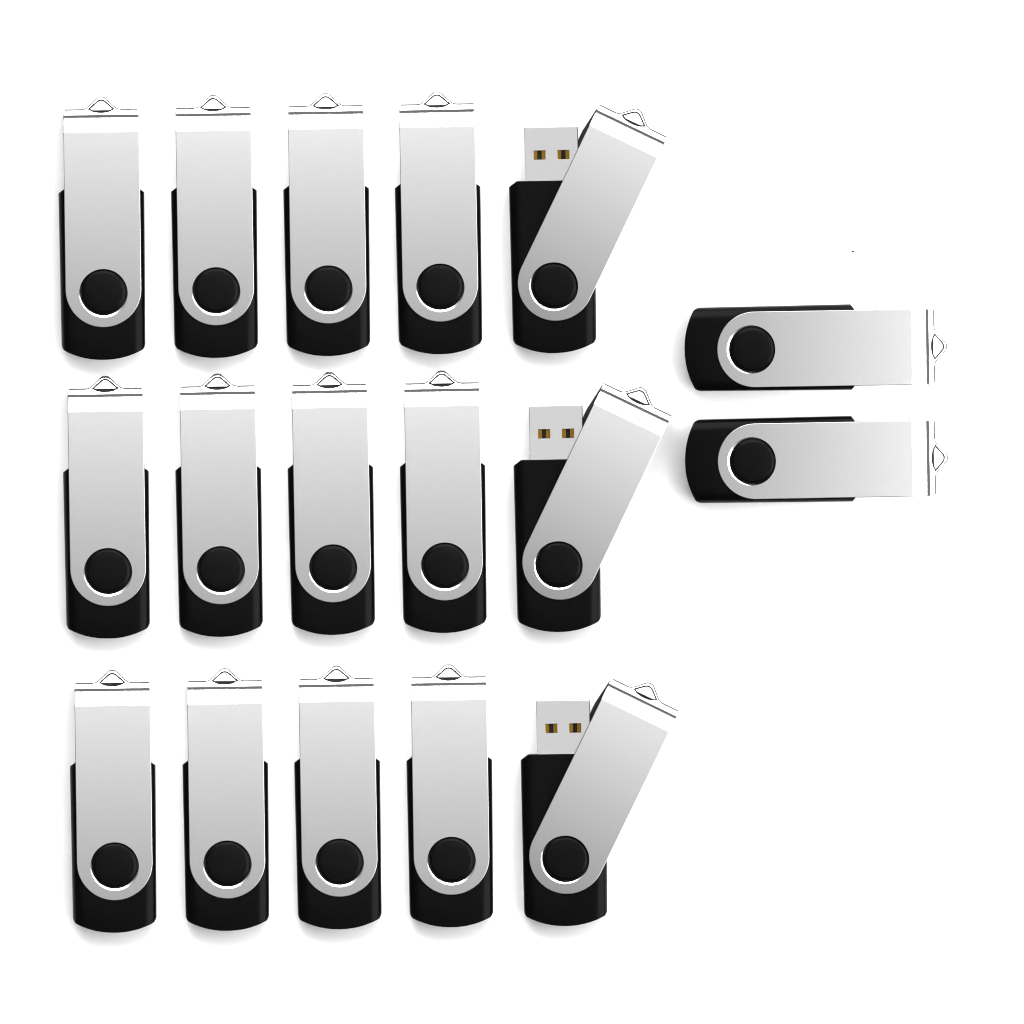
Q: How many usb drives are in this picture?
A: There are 17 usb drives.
